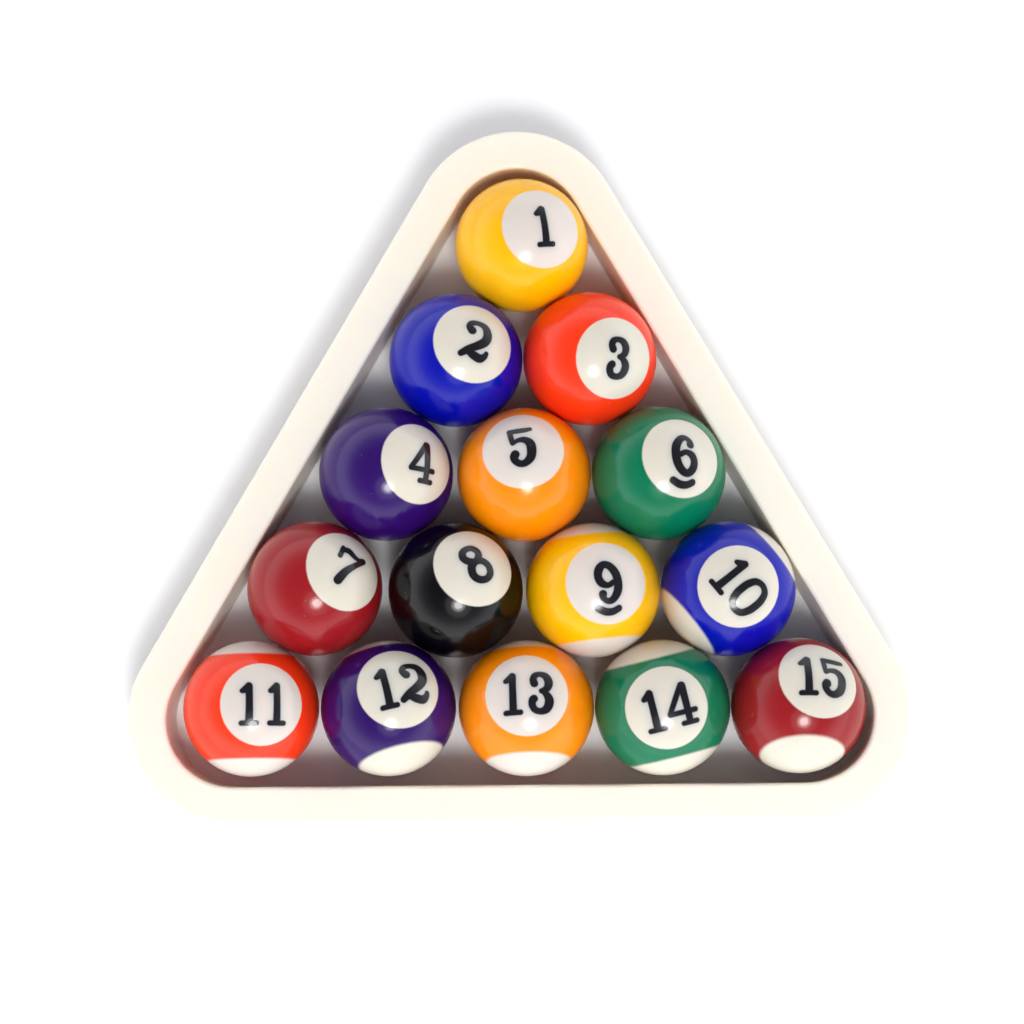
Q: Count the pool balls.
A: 15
